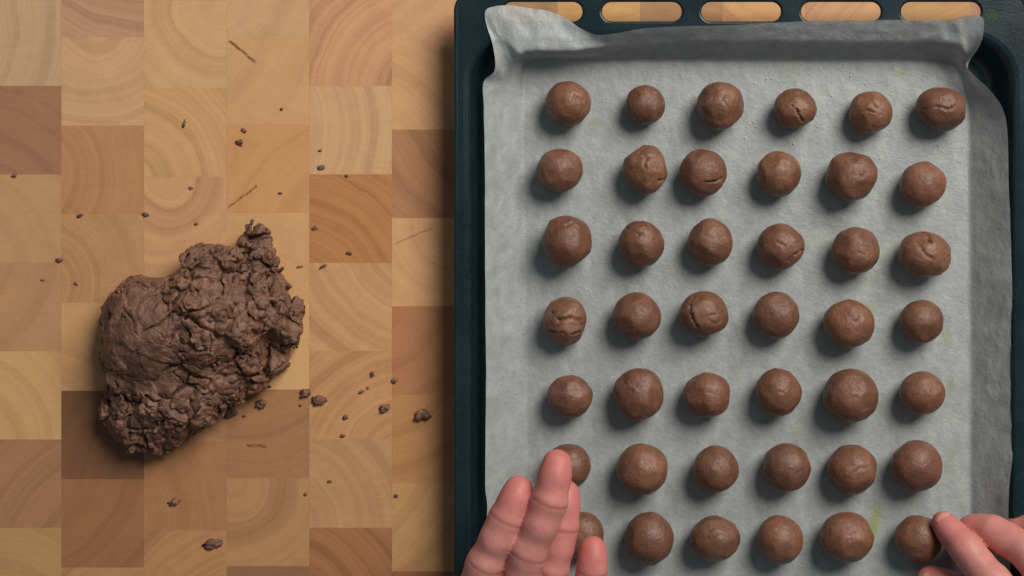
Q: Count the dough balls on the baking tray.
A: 42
